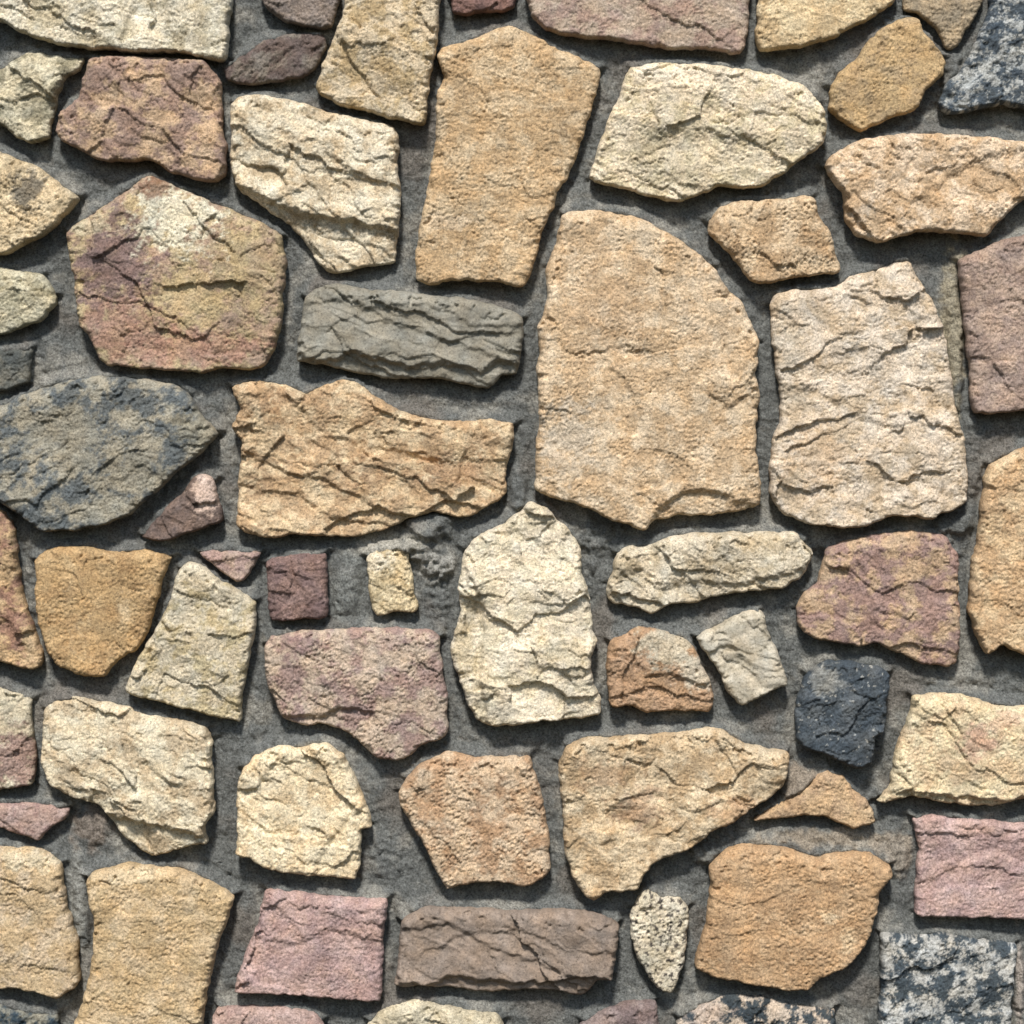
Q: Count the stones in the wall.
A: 63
